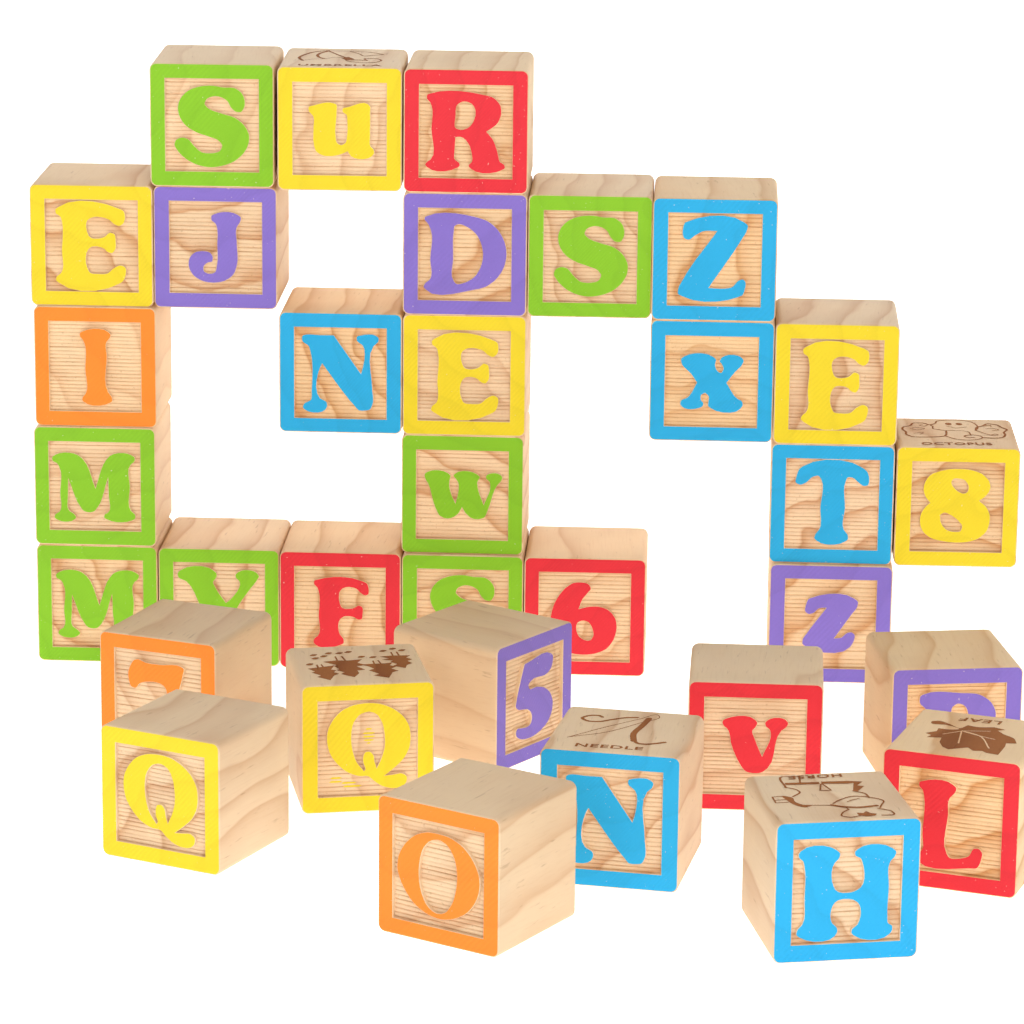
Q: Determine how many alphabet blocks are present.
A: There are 33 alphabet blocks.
